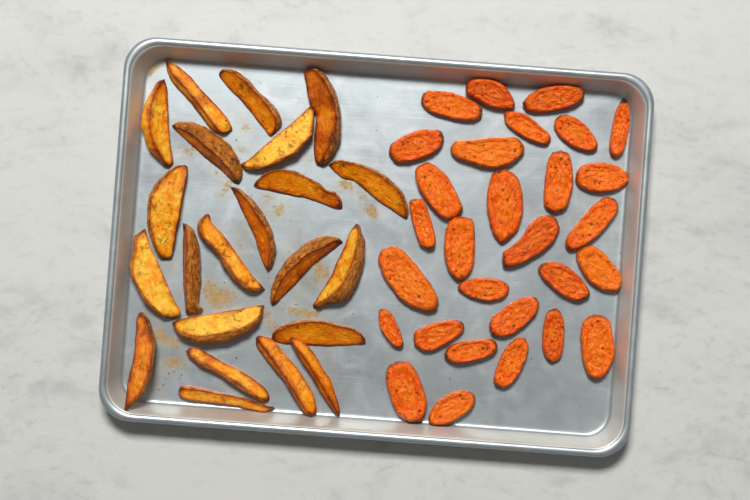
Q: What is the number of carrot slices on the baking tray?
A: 29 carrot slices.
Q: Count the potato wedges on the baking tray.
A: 22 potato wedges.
